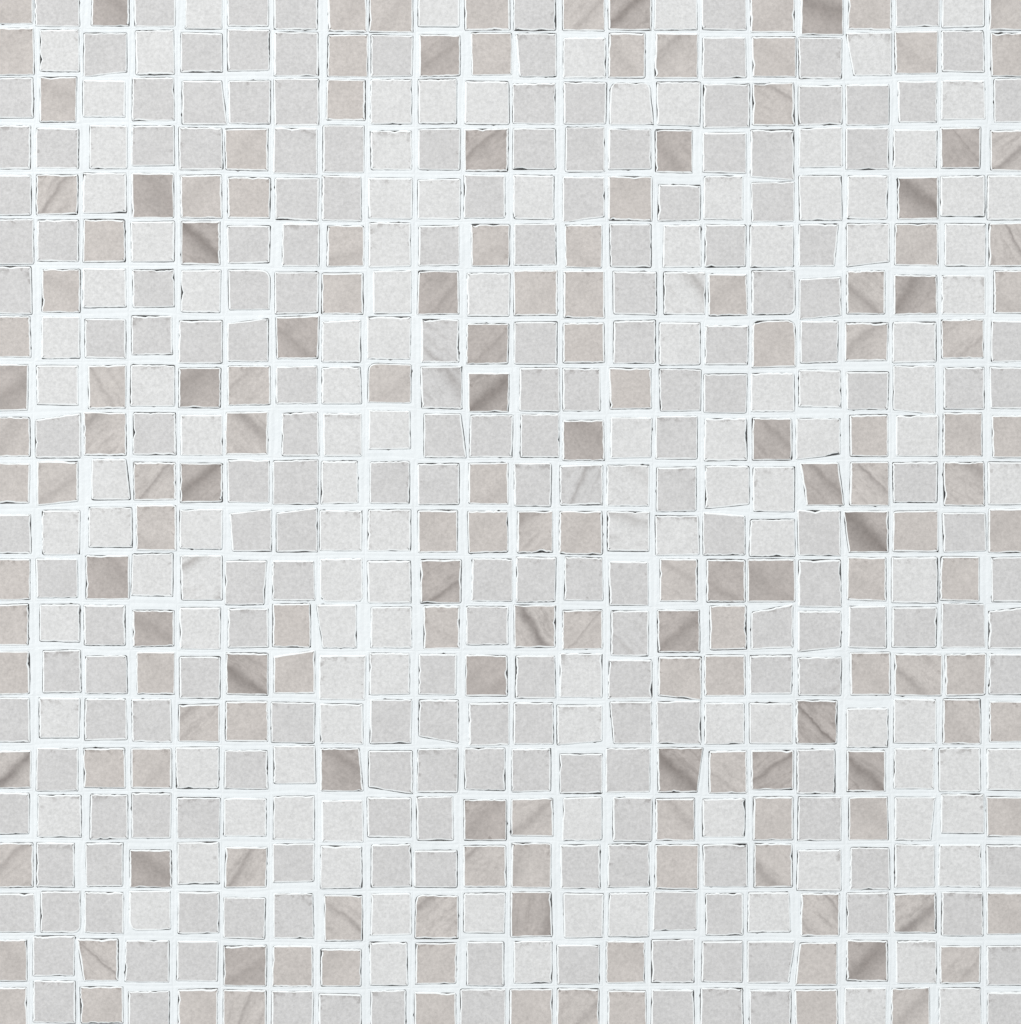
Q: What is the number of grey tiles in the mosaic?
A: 198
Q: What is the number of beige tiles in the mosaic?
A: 126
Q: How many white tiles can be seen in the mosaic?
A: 120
